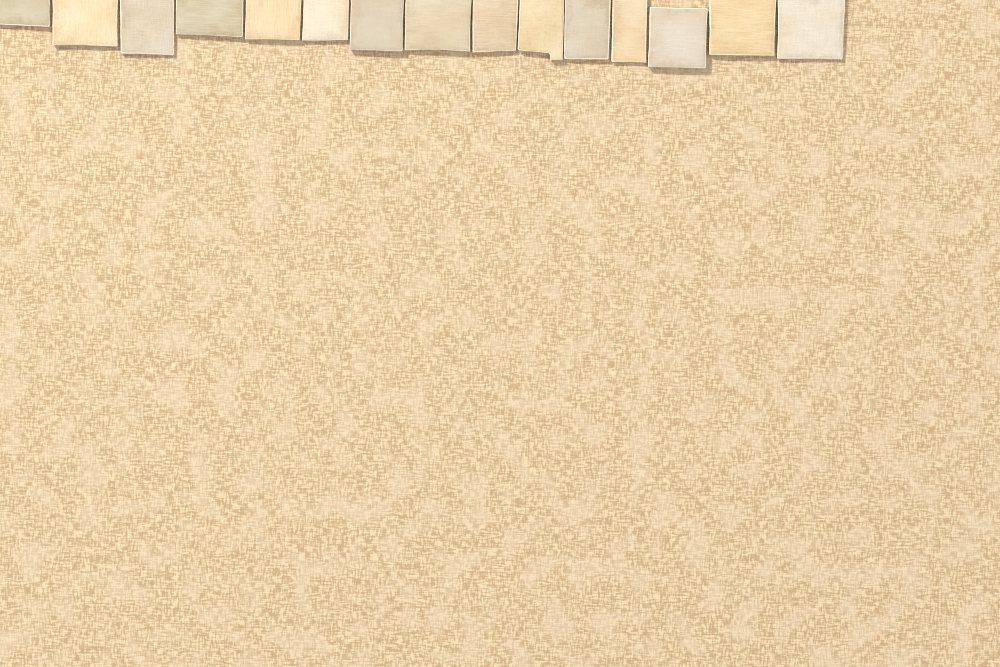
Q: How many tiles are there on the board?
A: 15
